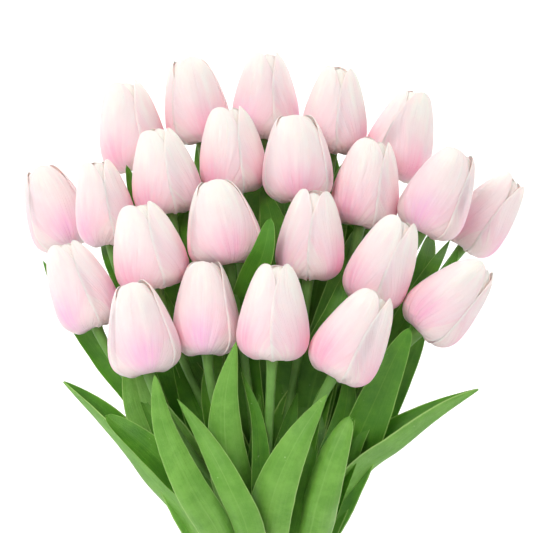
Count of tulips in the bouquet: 23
